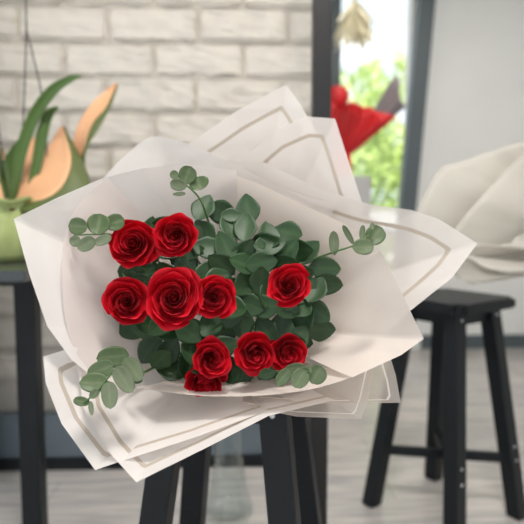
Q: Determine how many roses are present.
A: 10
